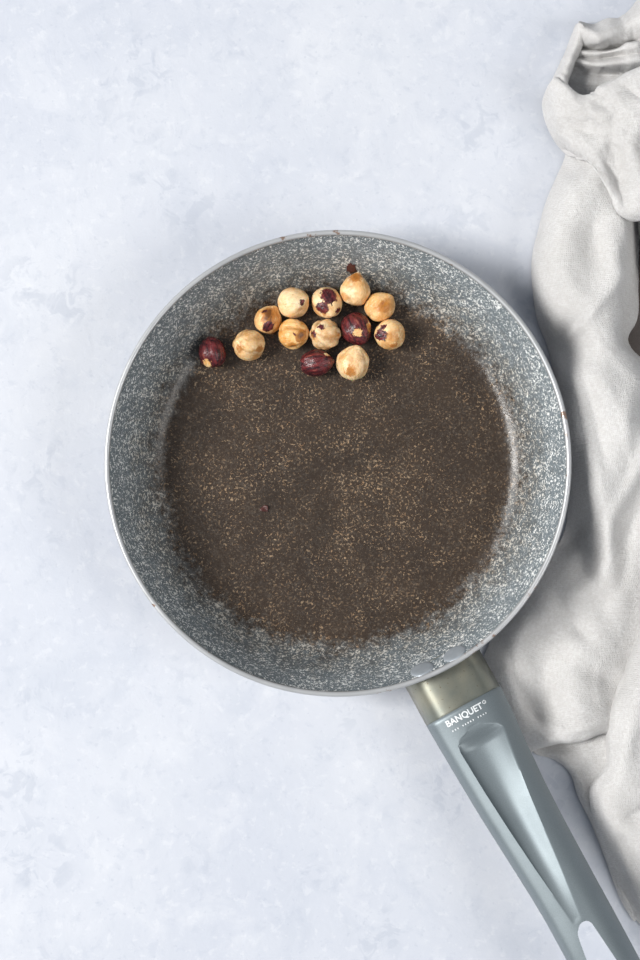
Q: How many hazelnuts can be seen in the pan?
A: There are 13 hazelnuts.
